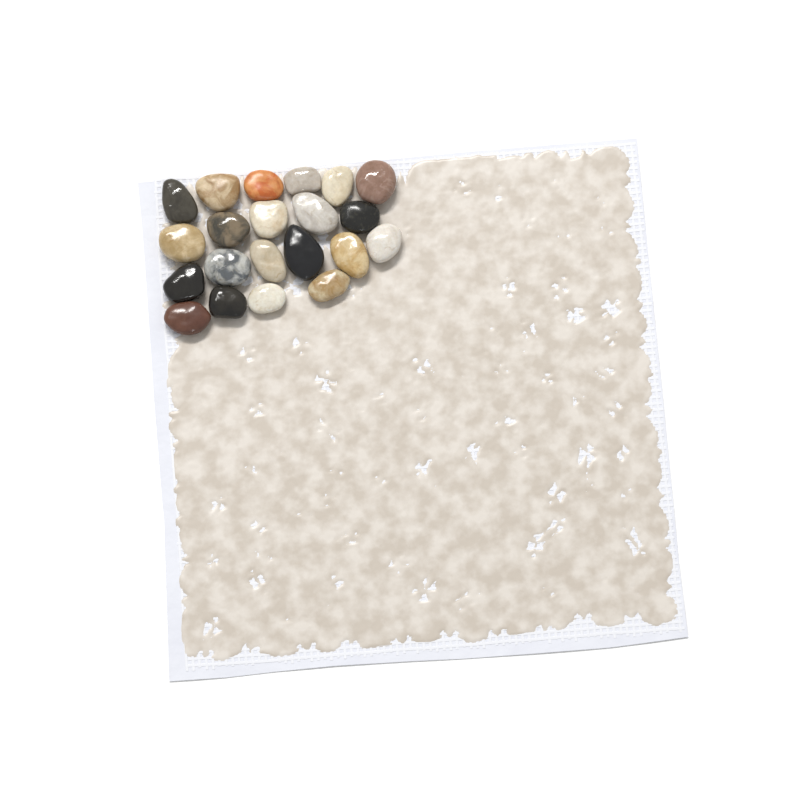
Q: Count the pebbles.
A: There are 21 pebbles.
